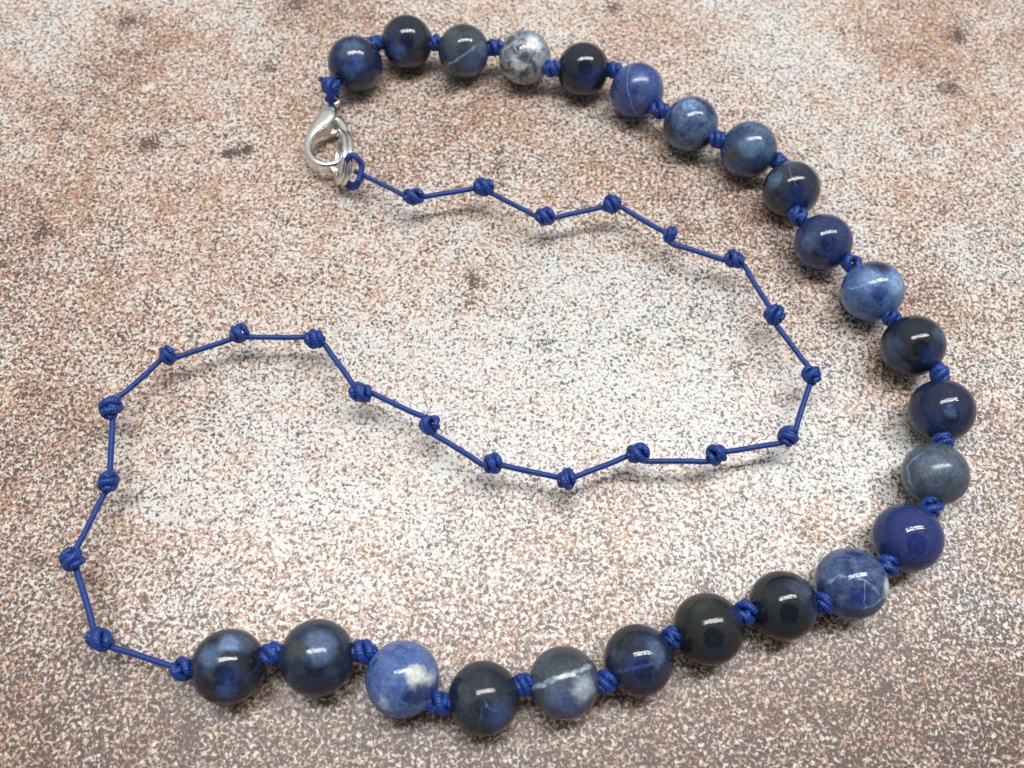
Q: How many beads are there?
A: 24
